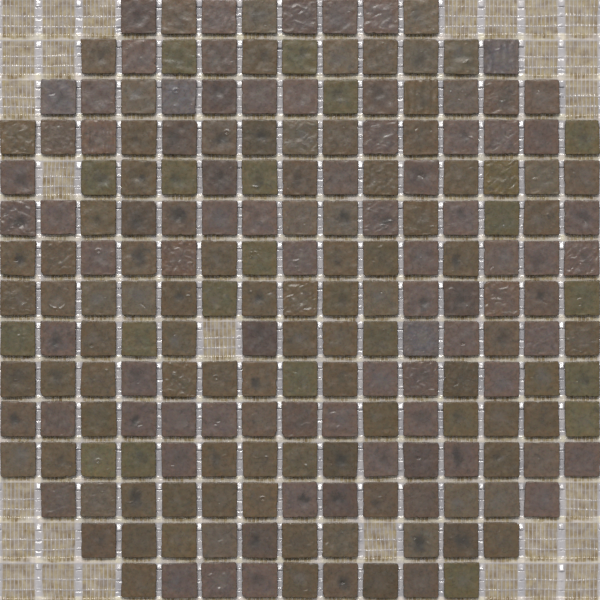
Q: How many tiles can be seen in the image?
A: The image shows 197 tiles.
